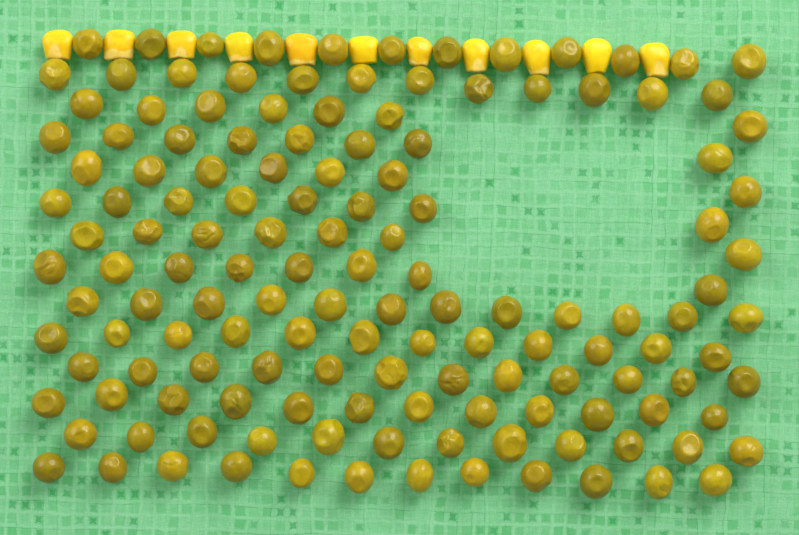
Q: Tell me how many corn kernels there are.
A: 11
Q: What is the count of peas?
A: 141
